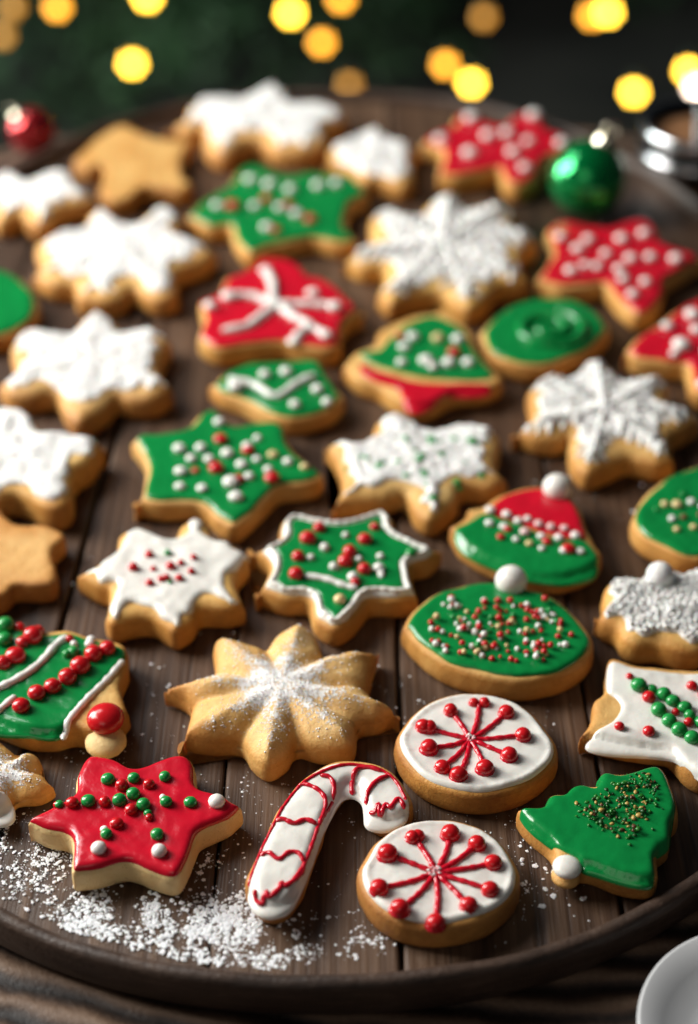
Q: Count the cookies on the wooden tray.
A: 36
